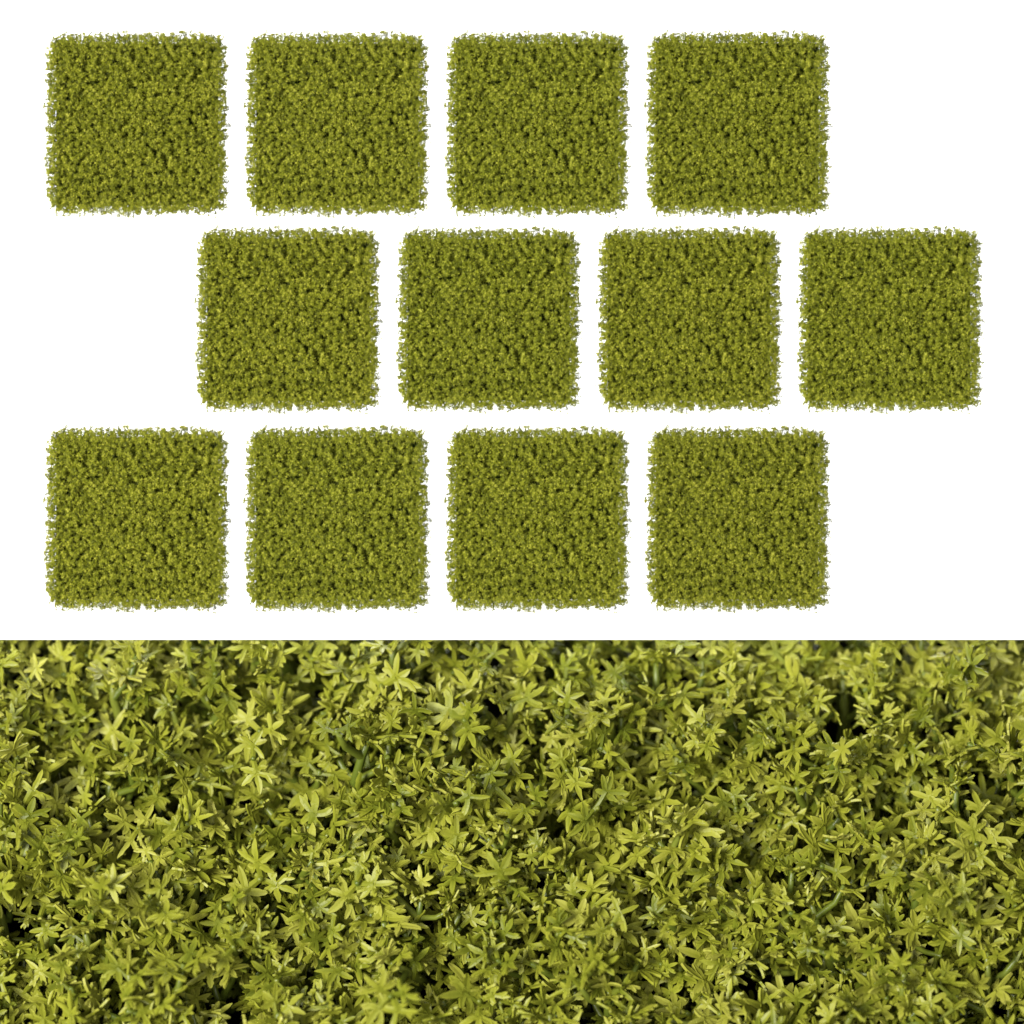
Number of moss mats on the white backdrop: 12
